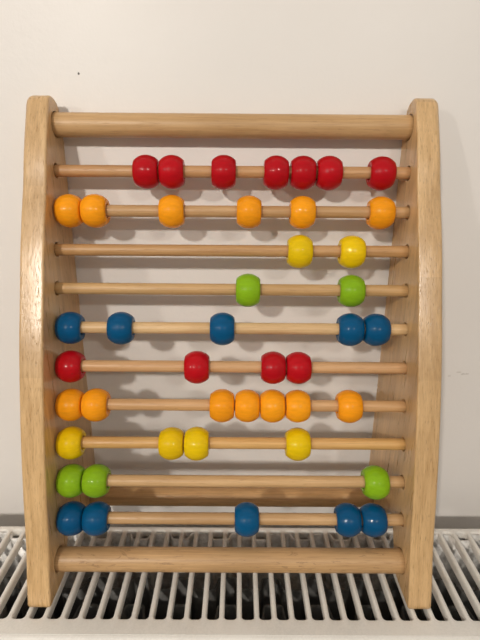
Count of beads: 45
